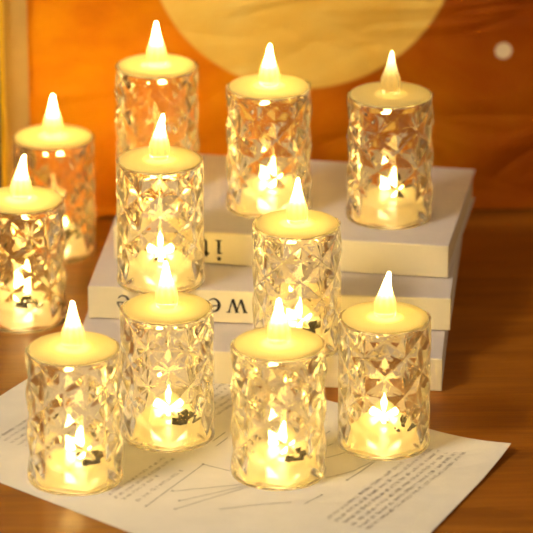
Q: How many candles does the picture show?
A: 11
